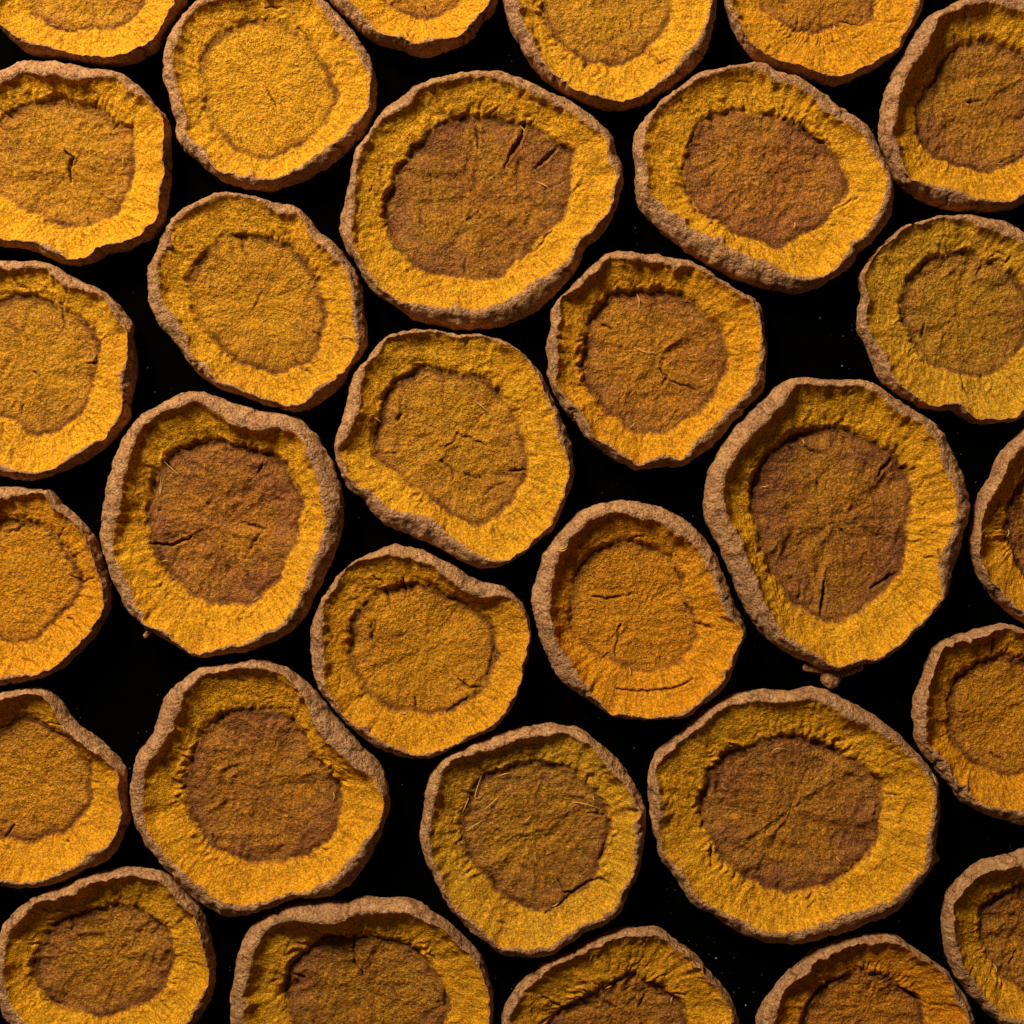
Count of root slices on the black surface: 30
